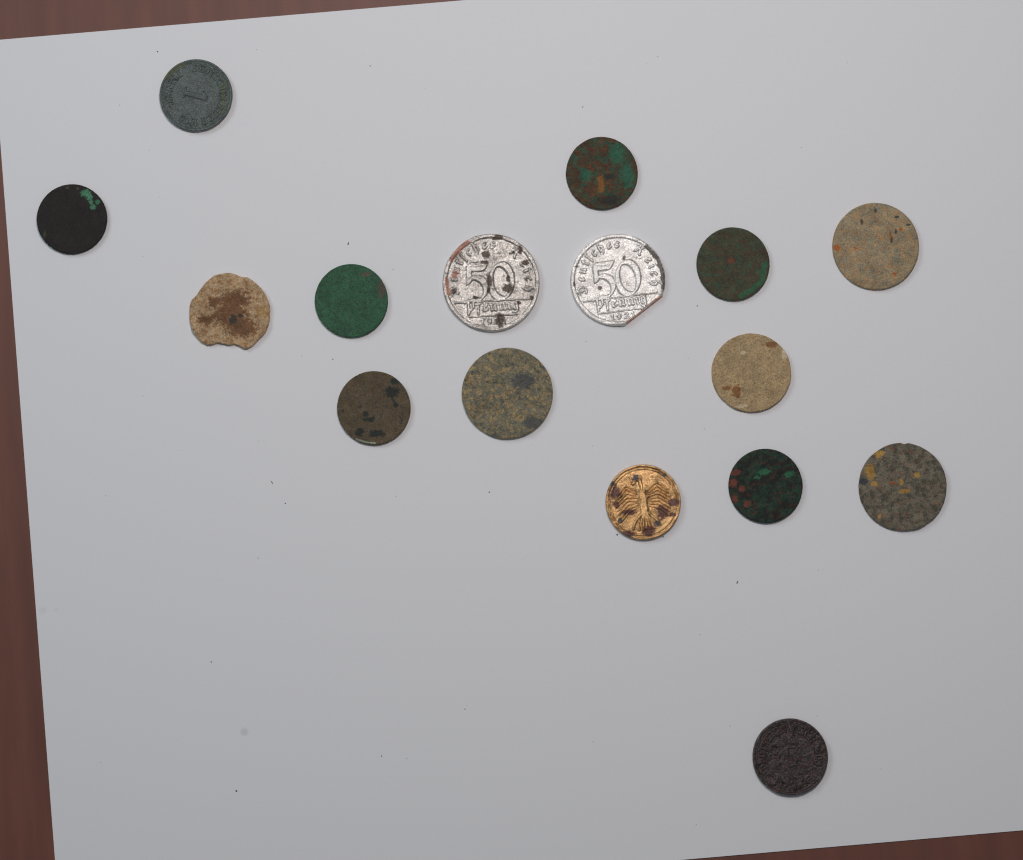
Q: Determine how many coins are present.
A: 16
